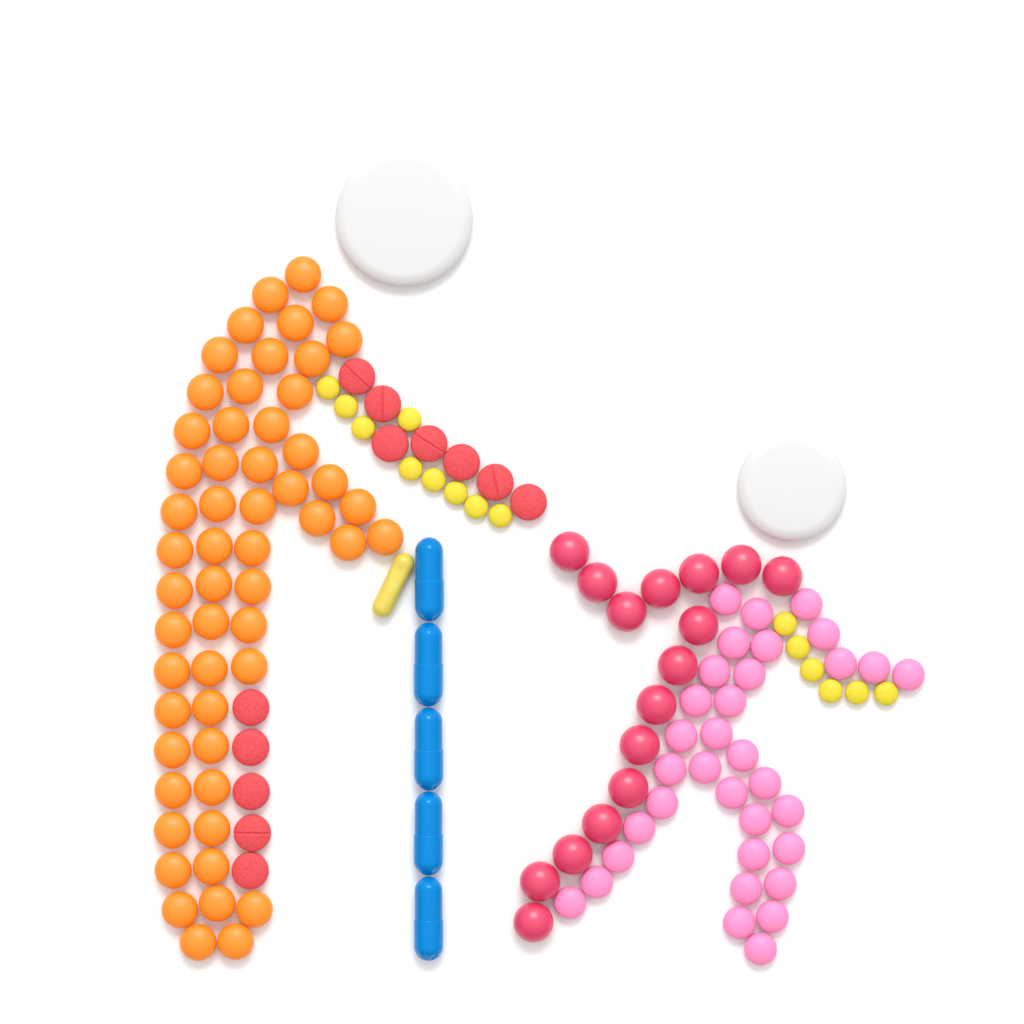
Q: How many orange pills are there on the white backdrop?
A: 55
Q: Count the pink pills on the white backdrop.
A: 34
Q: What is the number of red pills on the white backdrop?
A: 28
